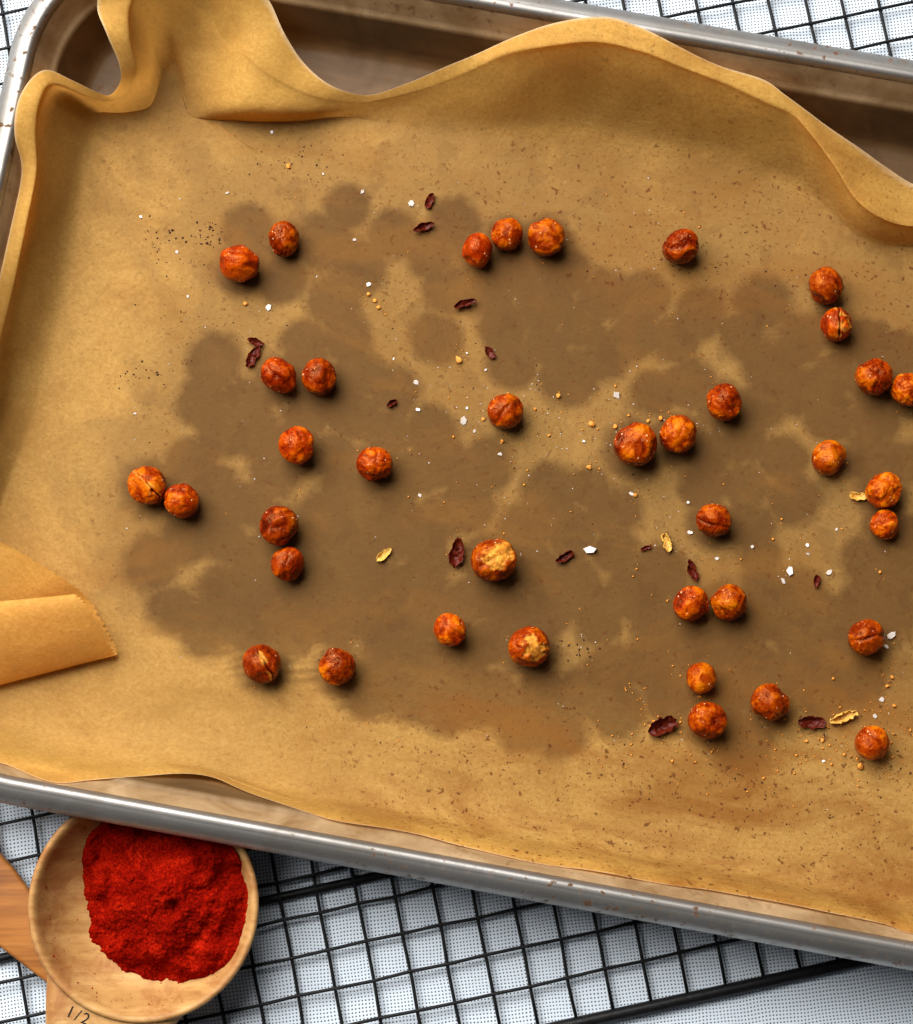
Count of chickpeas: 38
